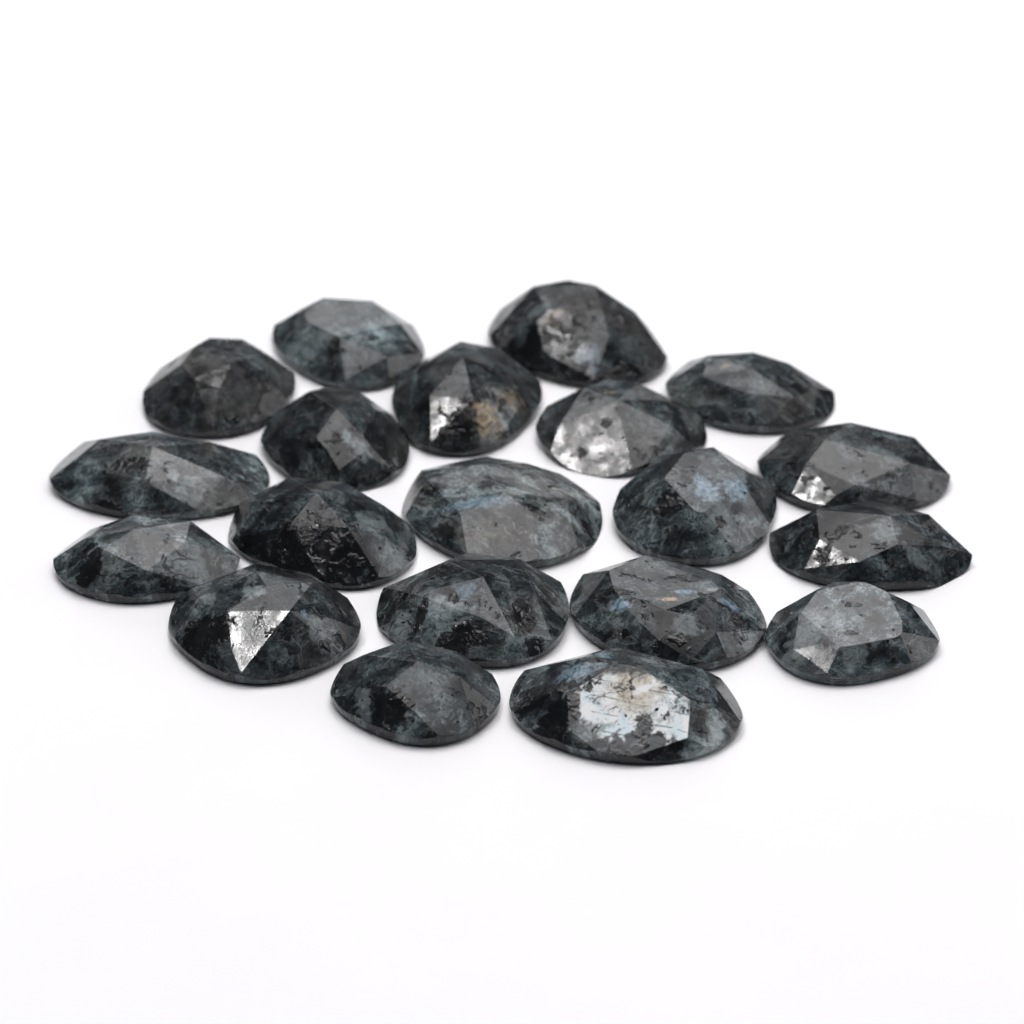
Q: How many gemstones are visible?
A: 20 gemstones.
